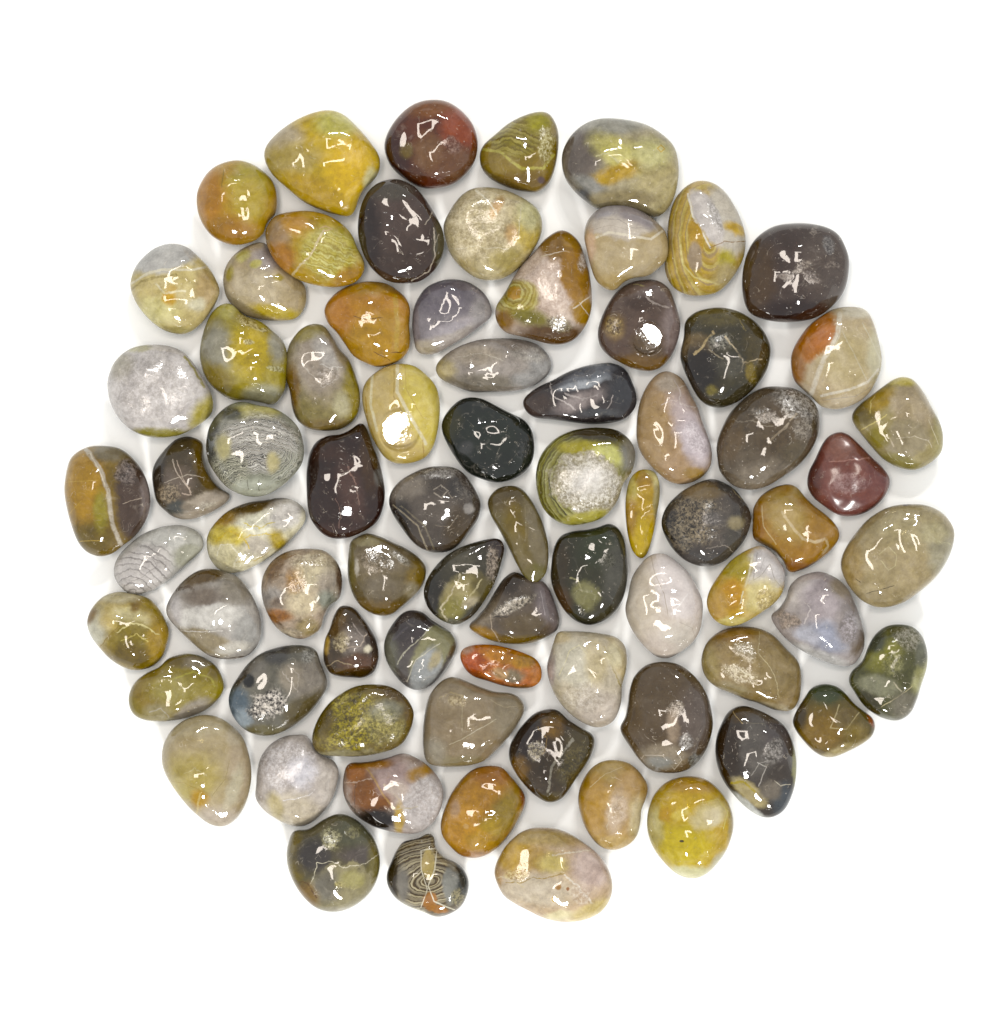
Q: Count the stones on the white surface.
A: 76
